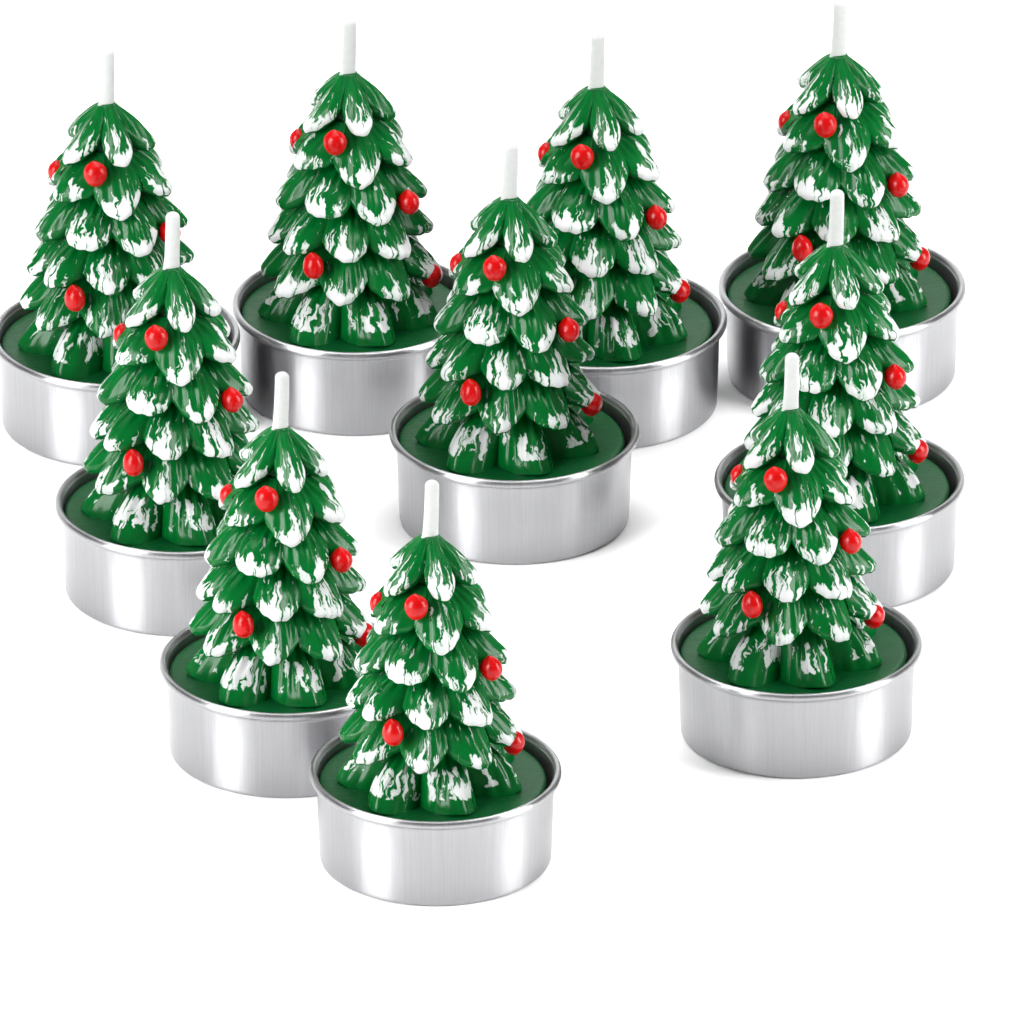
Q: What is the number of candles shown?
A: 10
